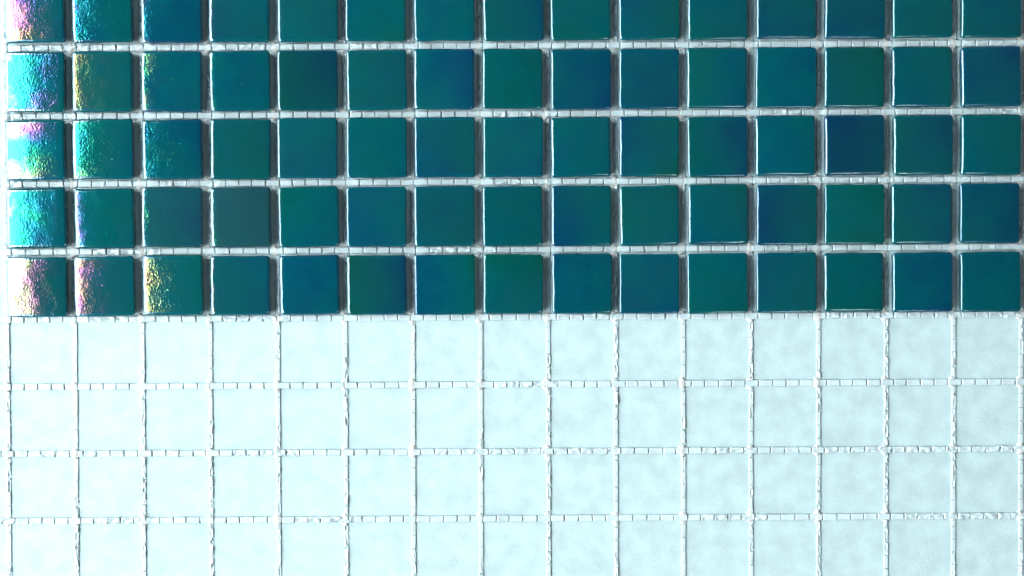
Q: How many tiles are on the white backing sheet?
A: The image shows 75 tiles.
